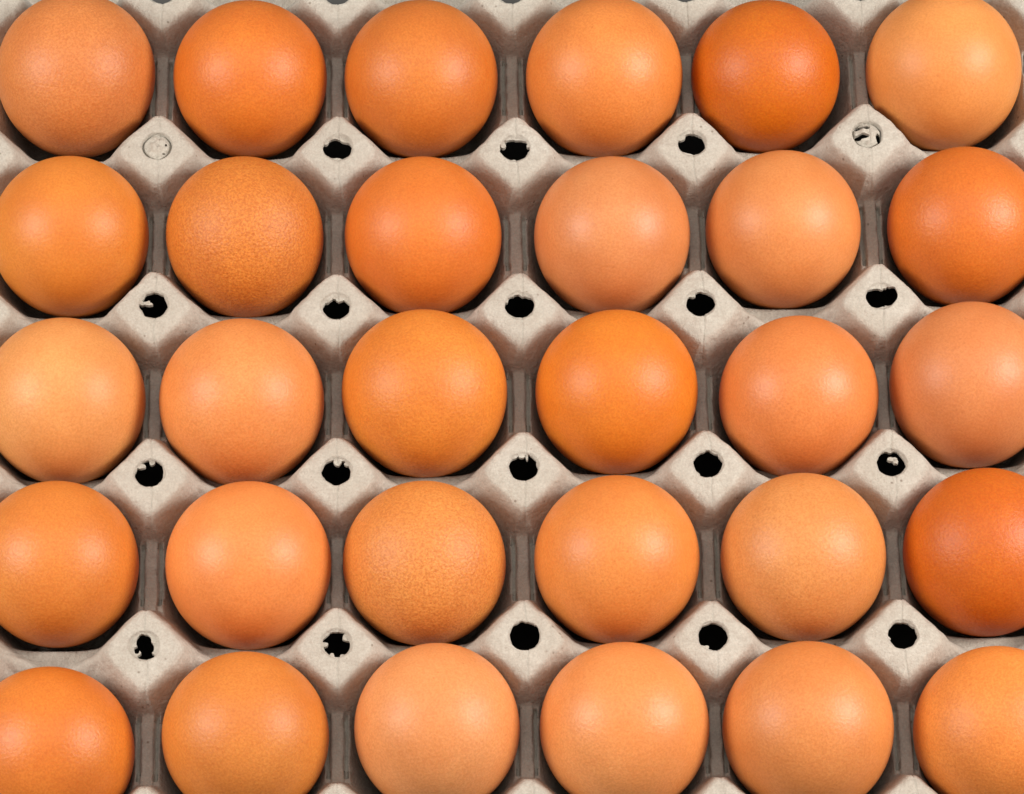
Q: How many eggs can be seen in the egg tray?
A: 30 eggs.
